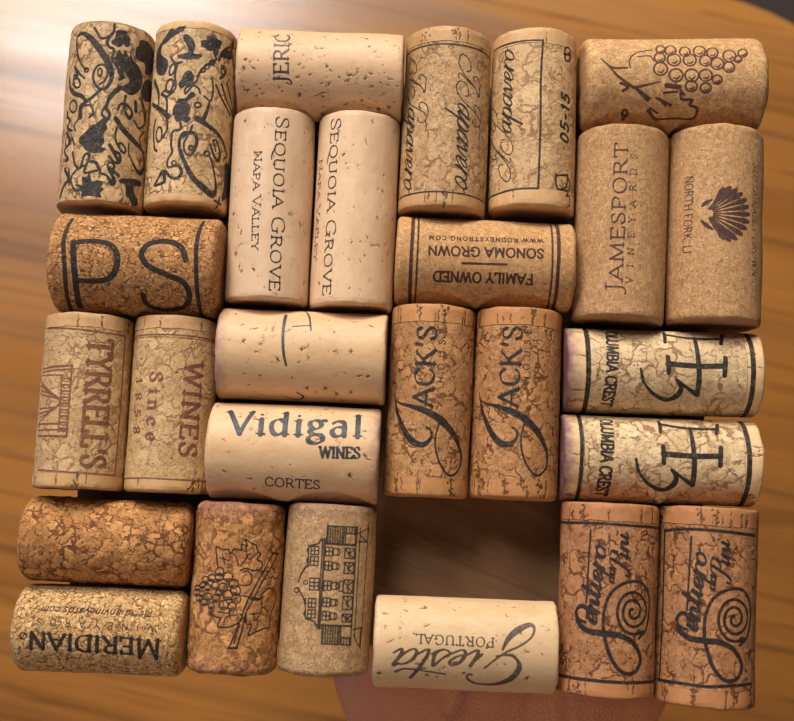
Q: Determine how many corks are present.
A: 27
